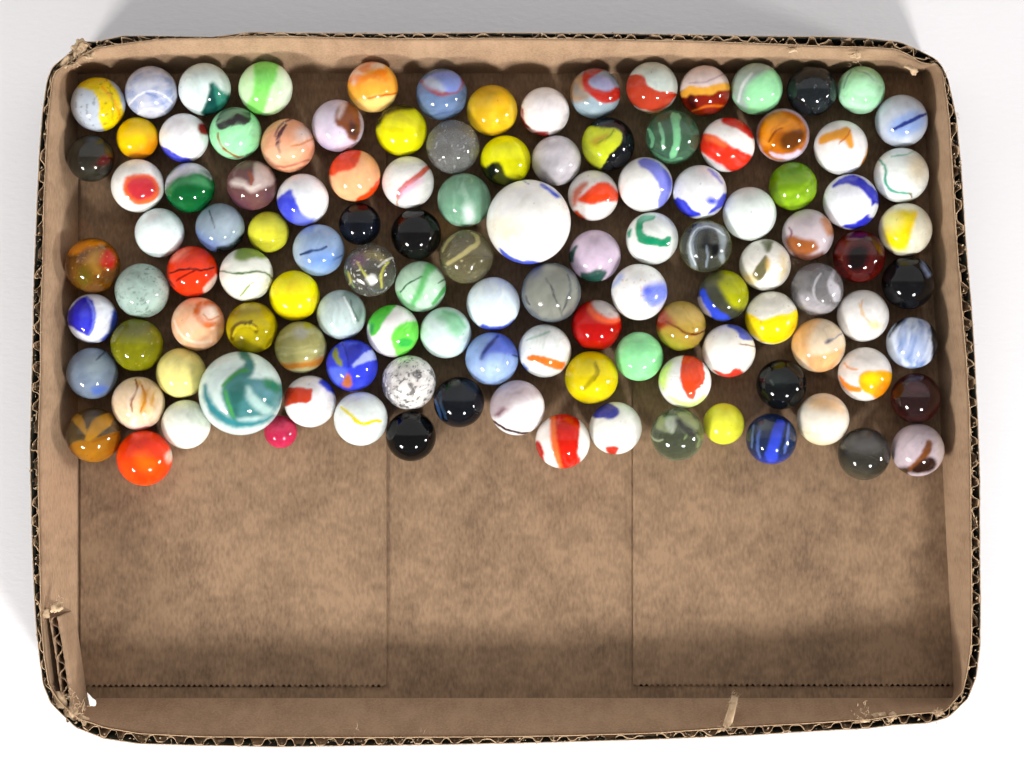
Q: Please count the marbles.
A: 118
